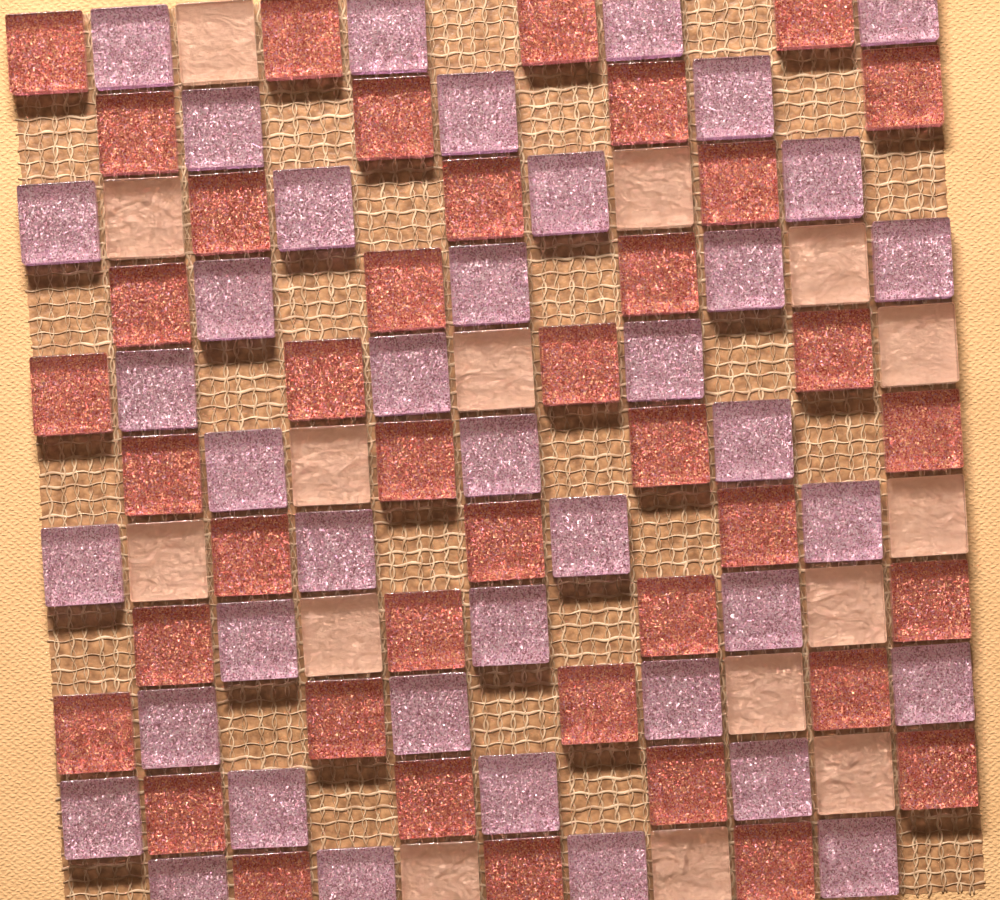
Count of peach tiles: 15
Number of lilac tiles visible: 40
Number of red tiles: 40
